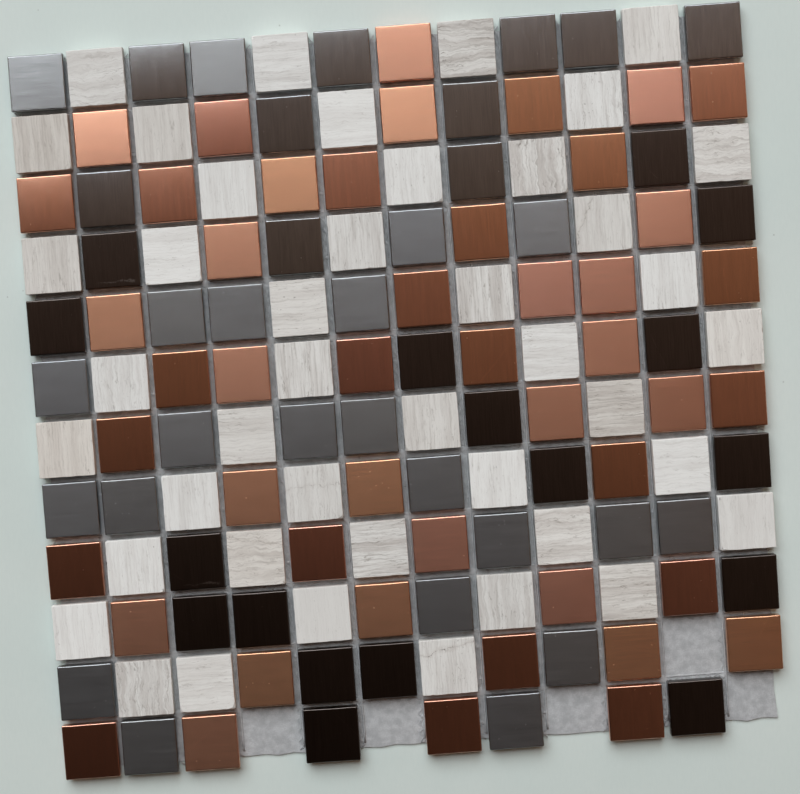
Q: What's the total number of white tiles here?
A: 43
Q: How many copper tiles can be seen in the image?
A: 47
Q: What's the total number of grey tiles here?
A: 32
